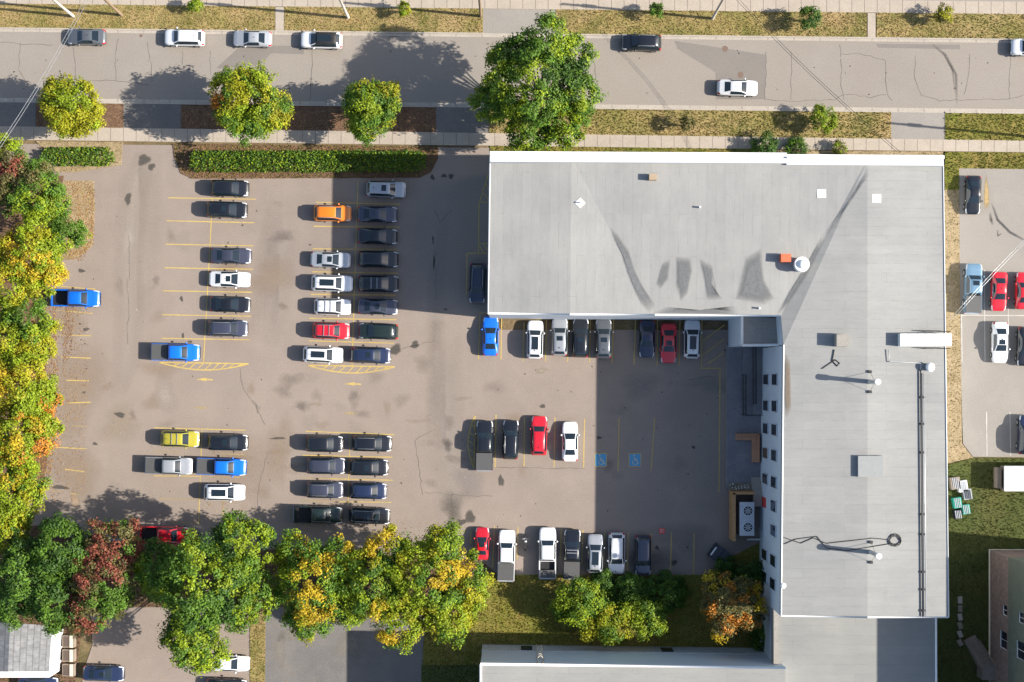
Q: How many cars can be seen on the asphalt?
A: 63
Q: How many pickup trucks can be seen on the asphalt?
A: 11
